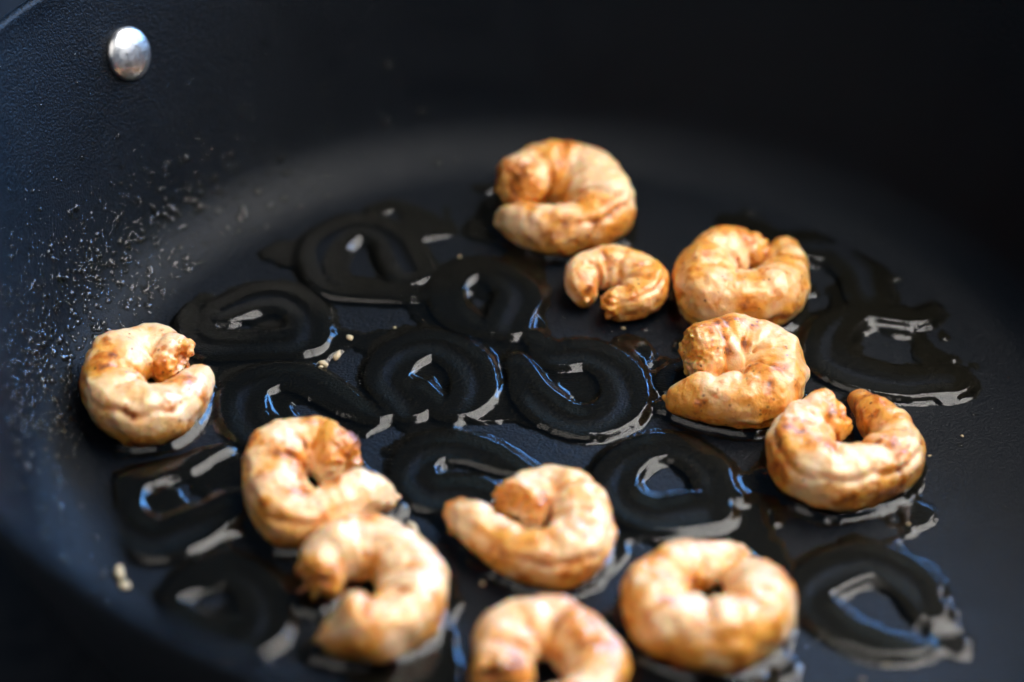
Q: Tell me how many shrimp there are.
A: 11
